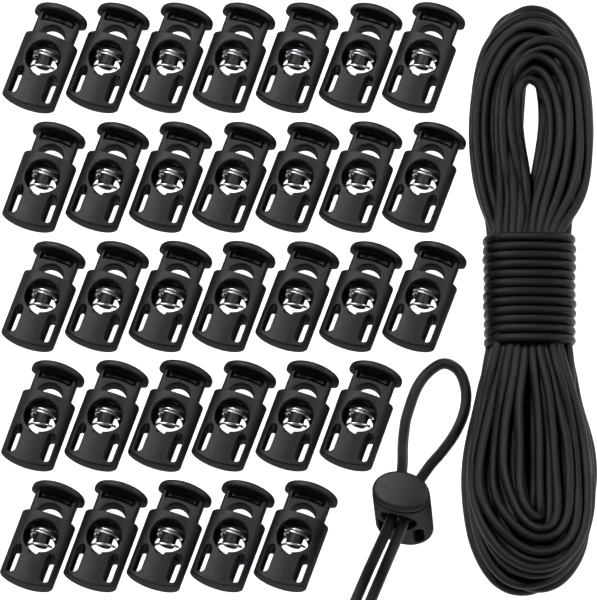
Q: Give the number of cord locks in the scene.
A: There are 33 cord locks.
